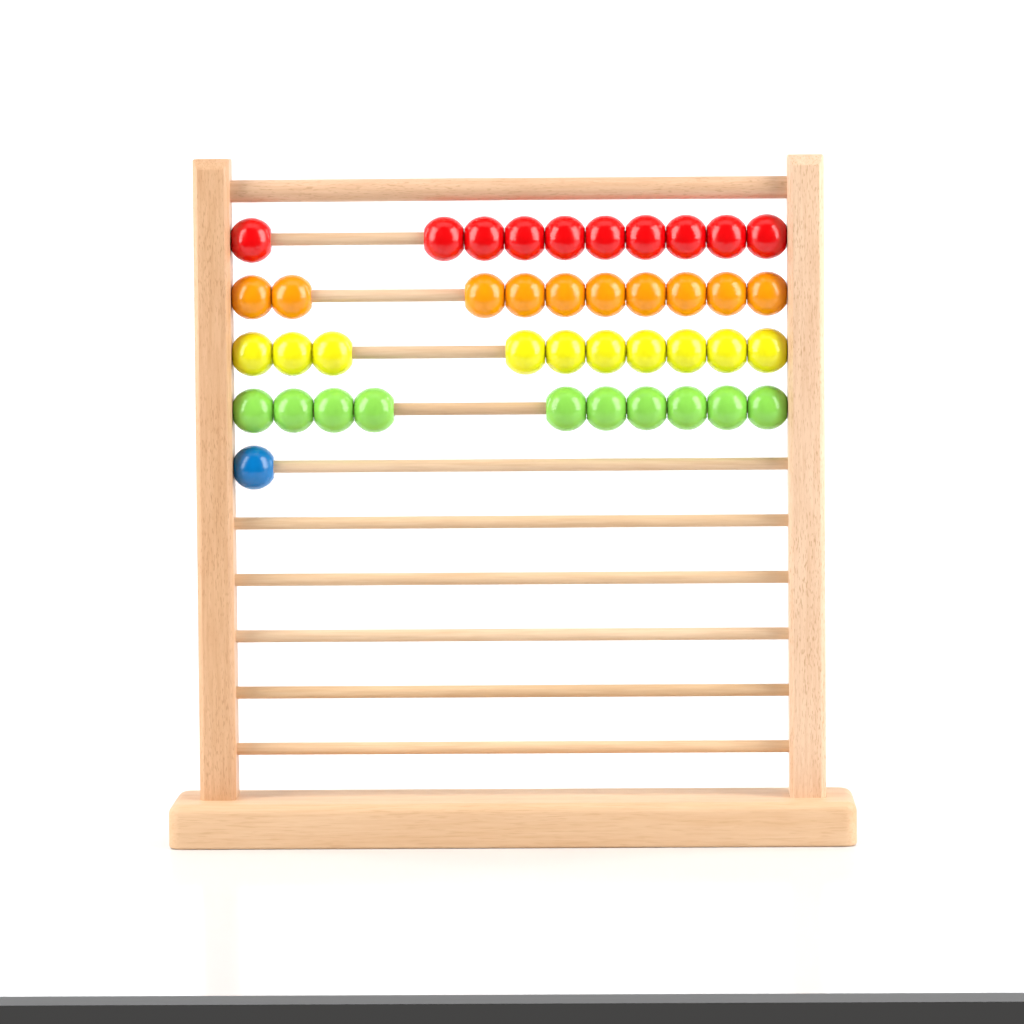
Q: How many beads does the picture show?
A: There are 41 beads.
